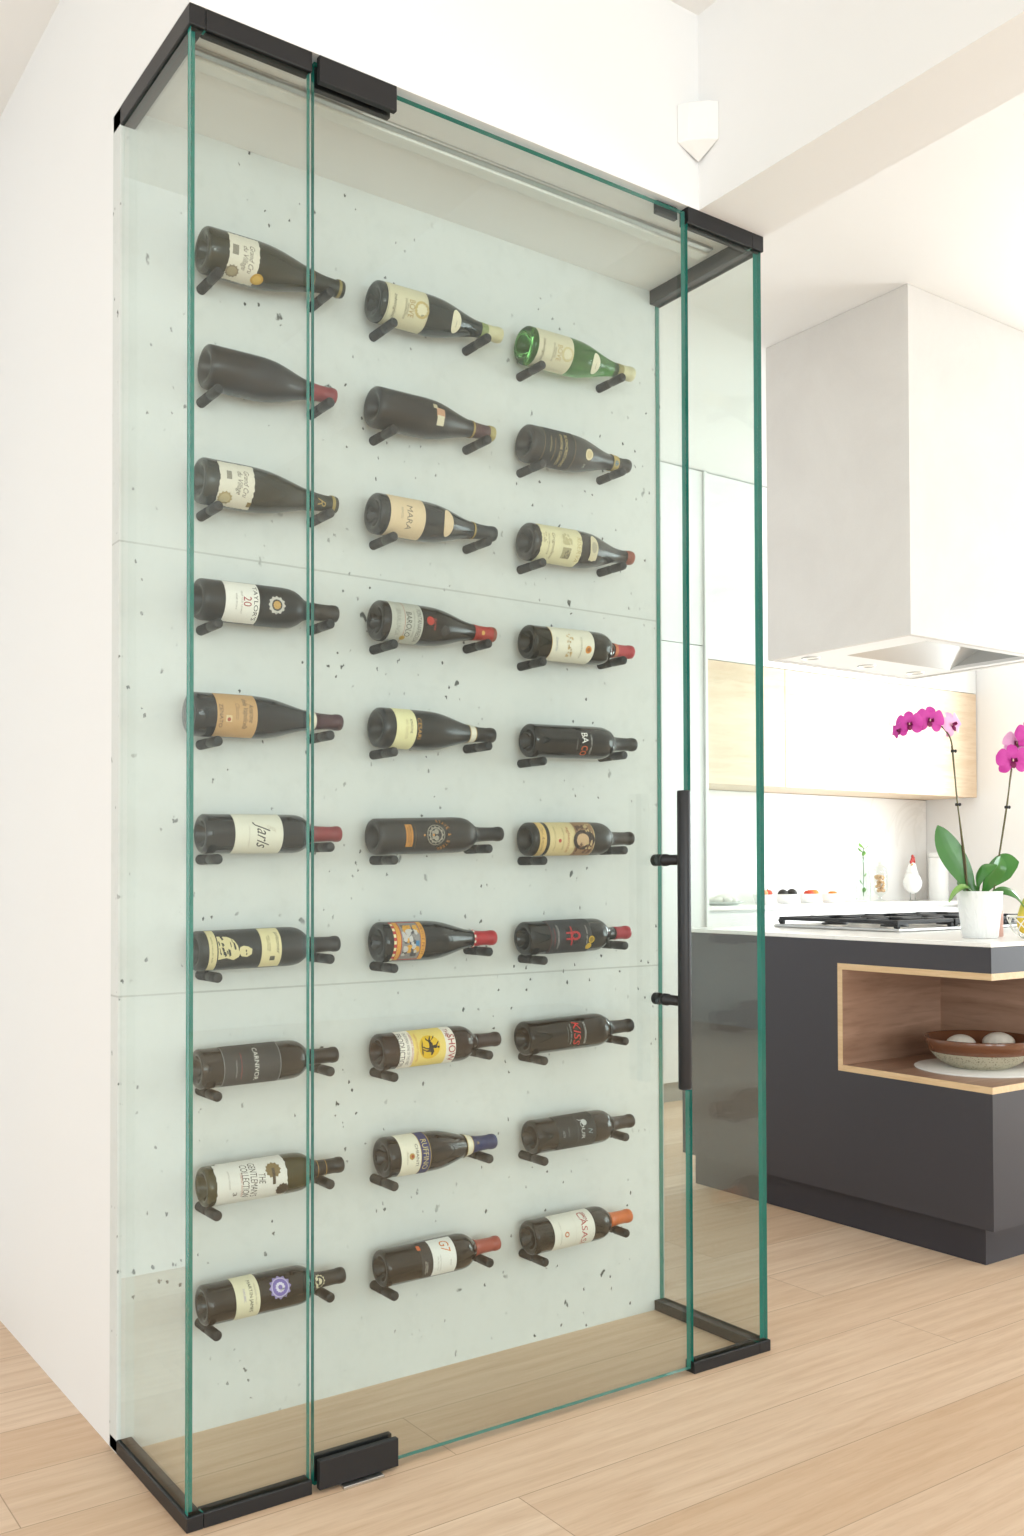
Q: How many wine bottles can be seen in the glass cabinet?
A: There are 30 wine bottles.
